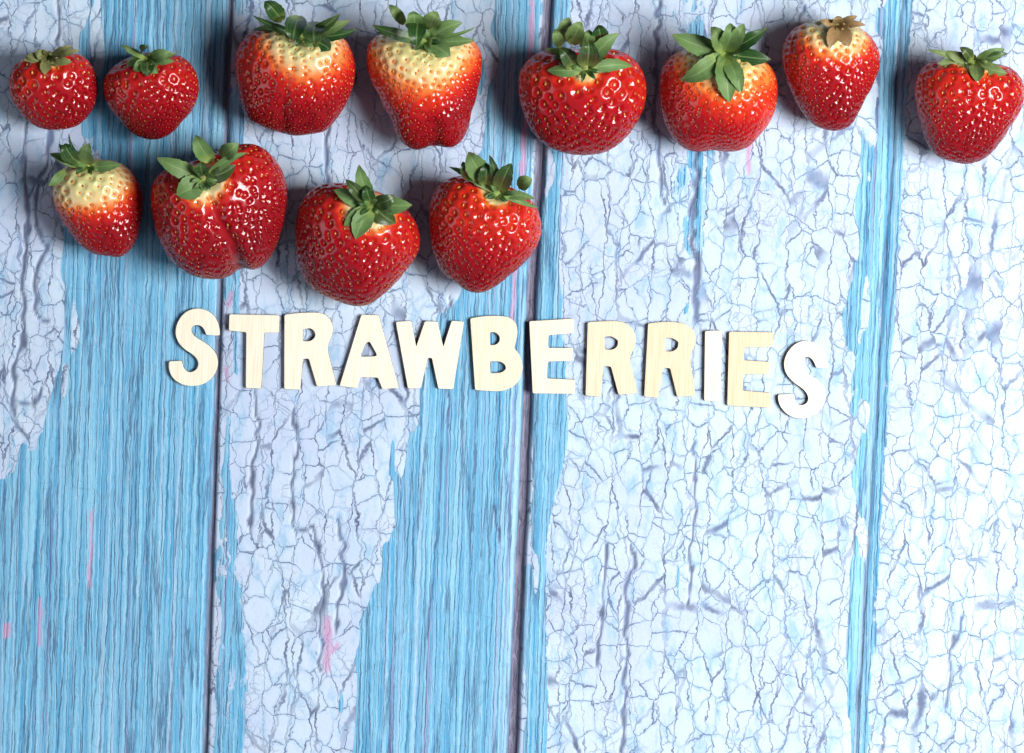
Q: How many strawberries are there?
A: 12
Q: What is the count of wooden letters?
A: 12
